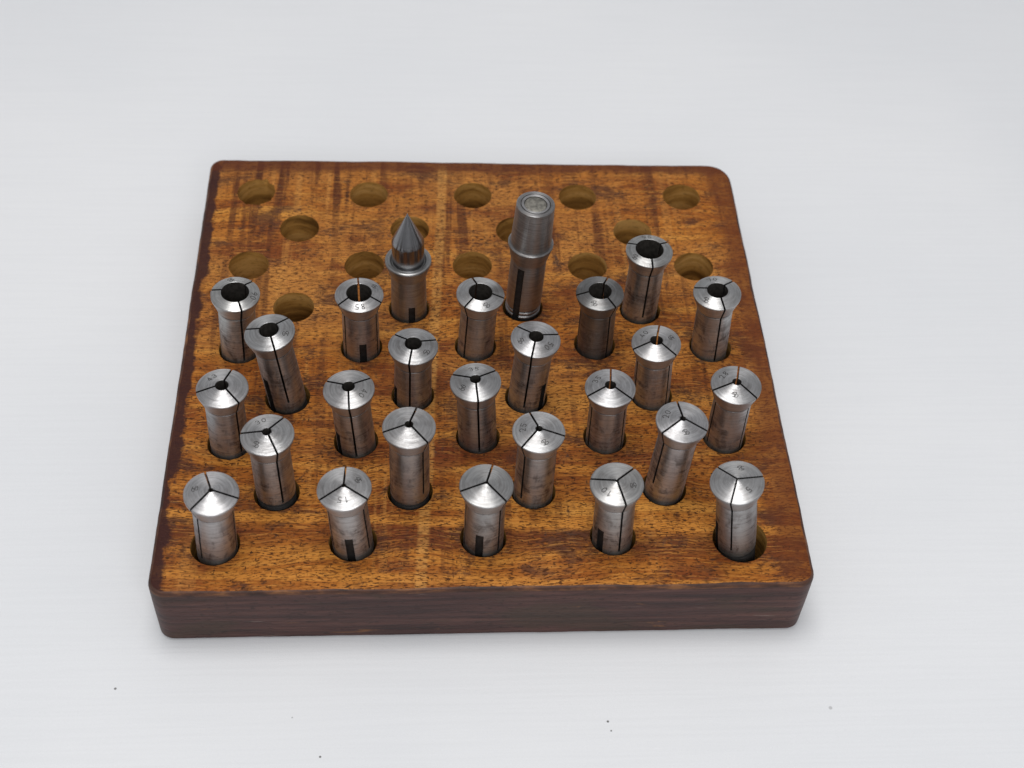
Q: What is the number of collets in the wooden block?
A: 24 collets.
